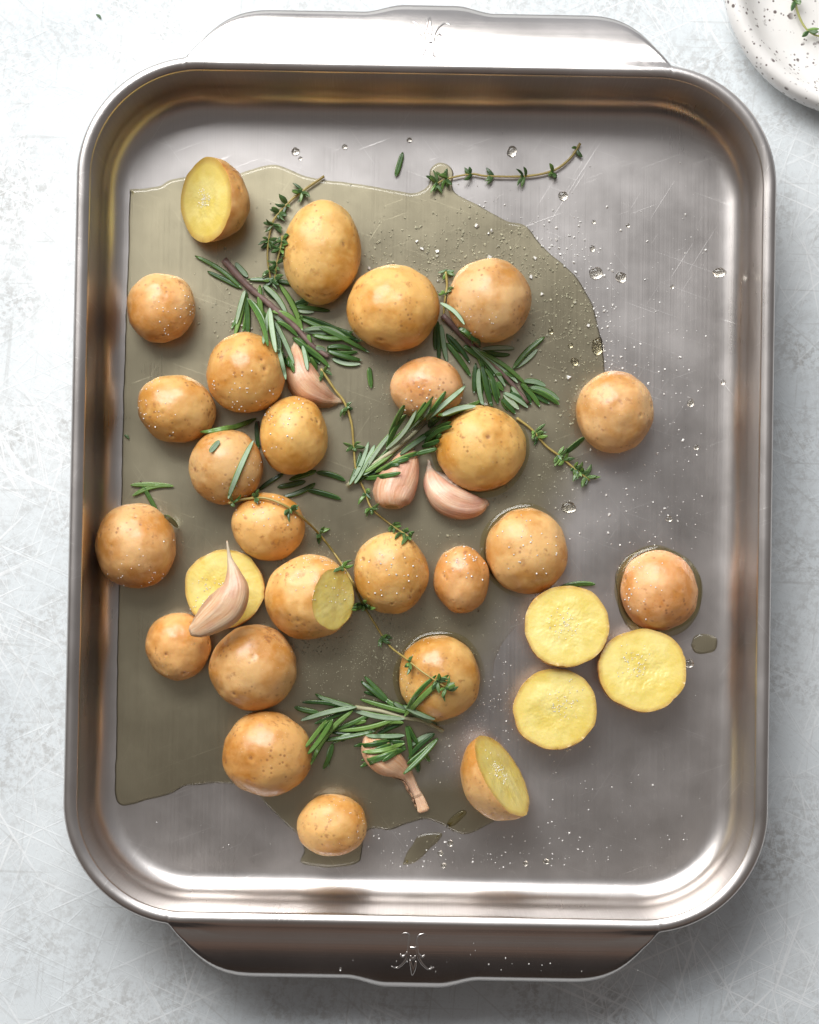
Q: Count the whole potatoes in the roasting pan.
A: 22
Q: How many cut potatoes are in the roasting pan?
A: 7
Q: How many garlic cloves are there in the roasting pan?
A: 5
